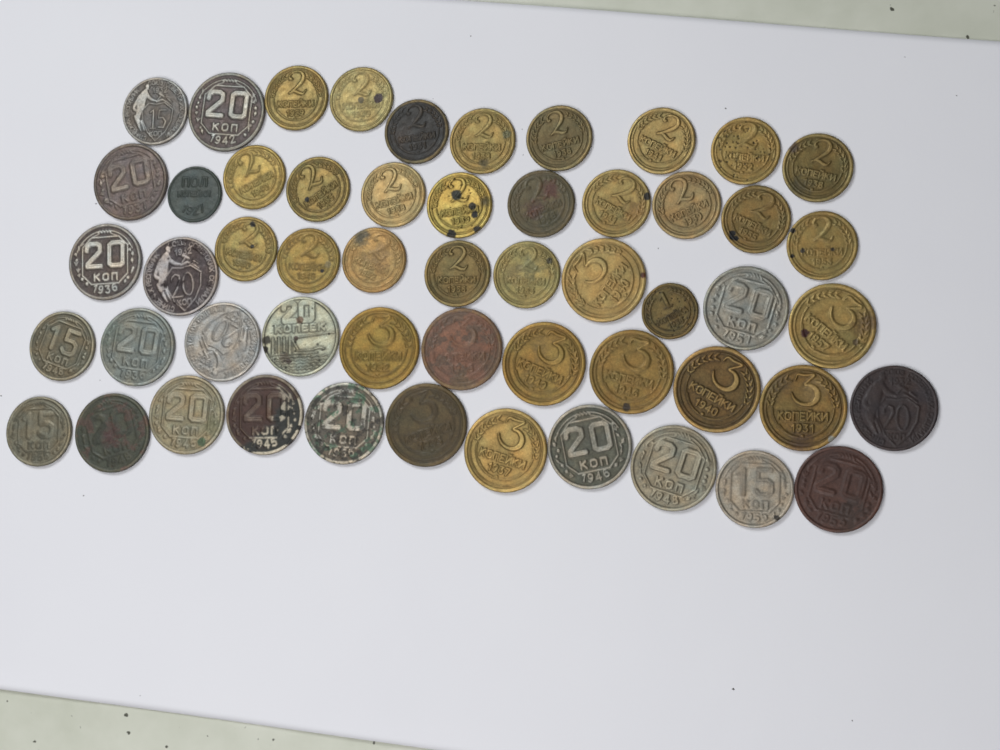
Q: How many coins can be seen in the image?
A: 54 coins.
